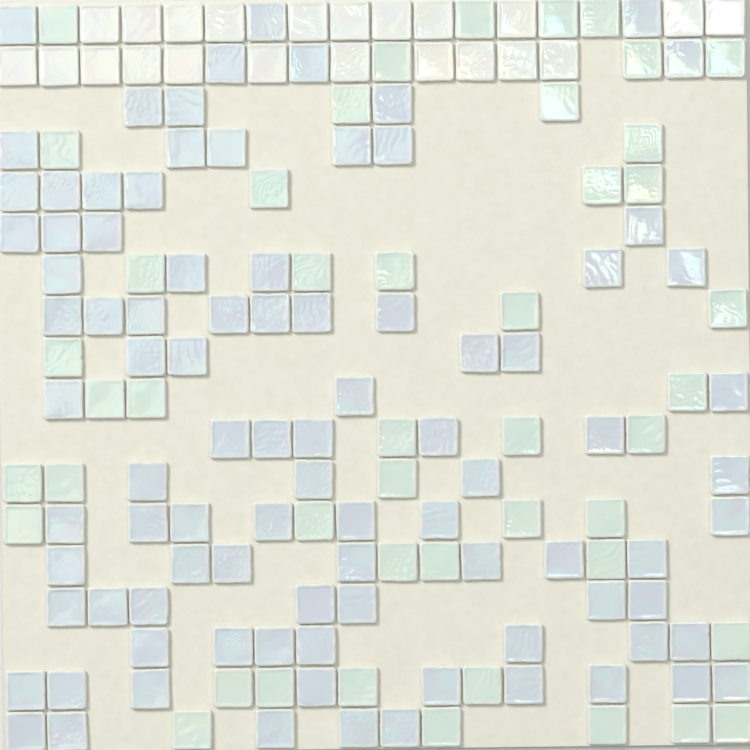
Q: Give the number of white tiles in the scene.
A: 22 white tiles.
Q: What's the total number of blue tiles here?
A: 92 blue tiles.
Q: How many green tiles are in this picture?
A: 46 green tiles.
